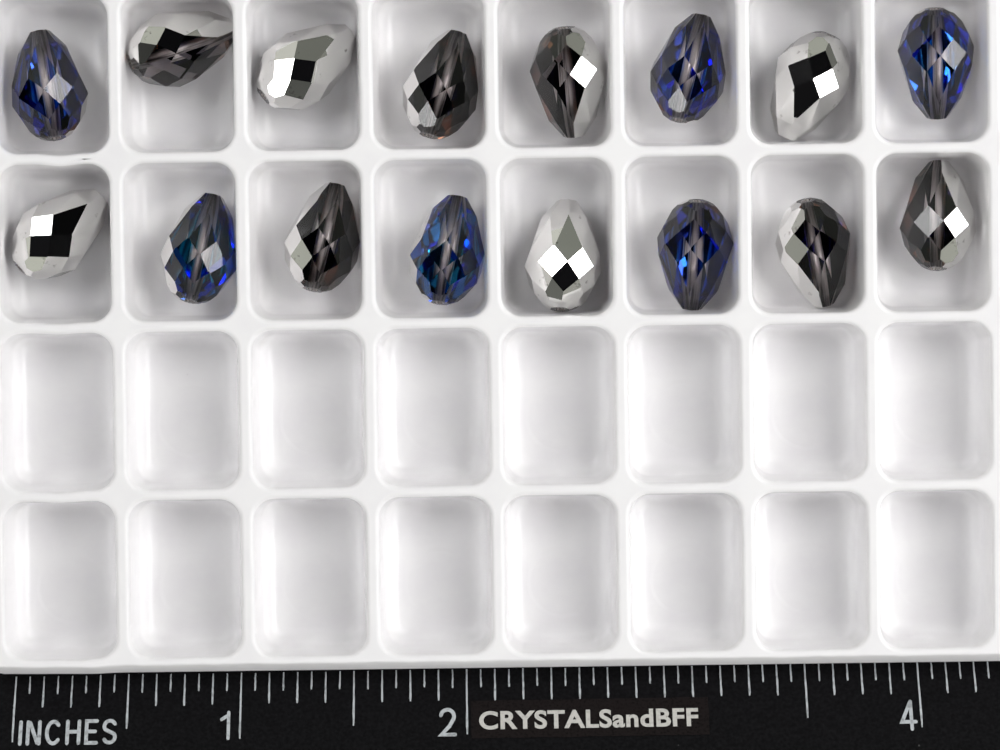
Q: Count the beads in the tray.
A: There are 16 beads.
